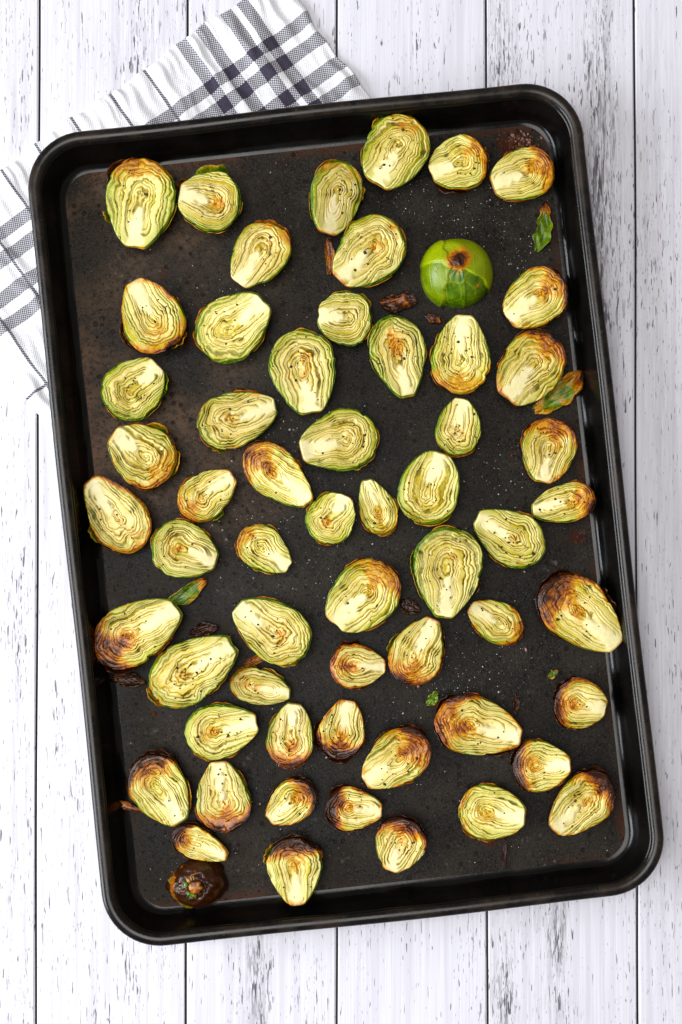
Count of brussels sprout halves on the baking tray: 60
